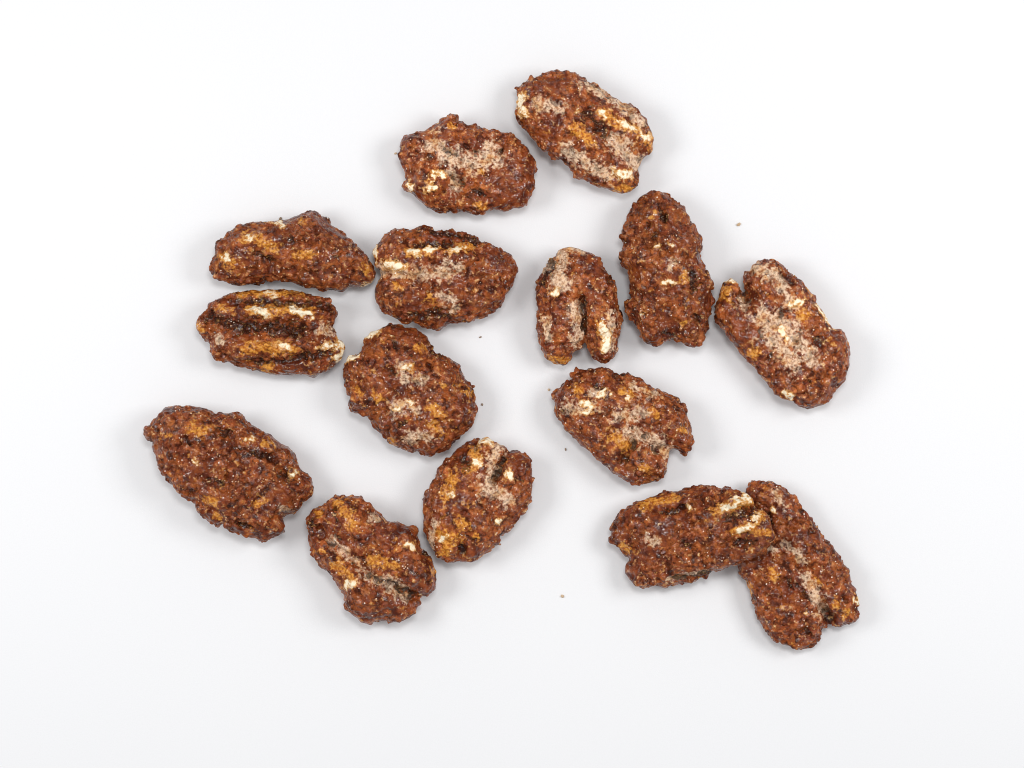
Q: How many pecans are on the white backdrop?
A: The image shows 15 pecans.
